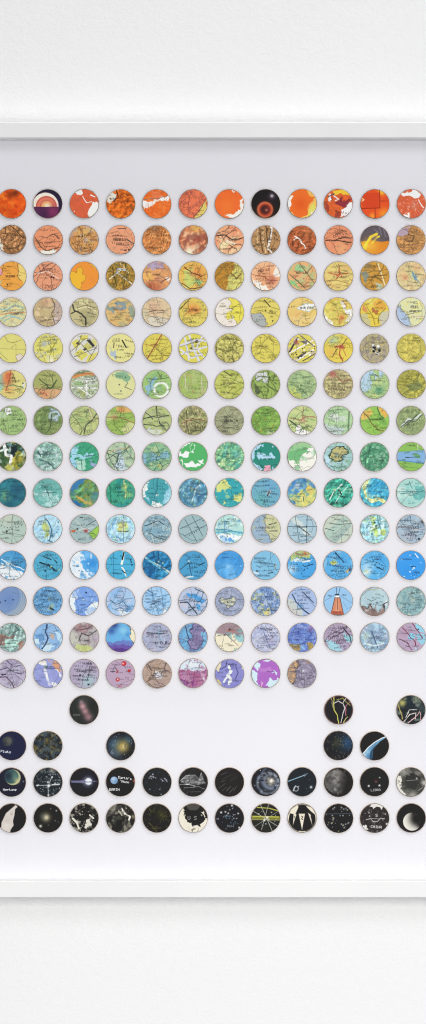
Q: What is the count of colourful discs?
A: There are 164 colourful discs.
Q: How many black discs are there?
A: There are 33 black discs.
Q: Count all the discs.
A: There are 197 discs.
